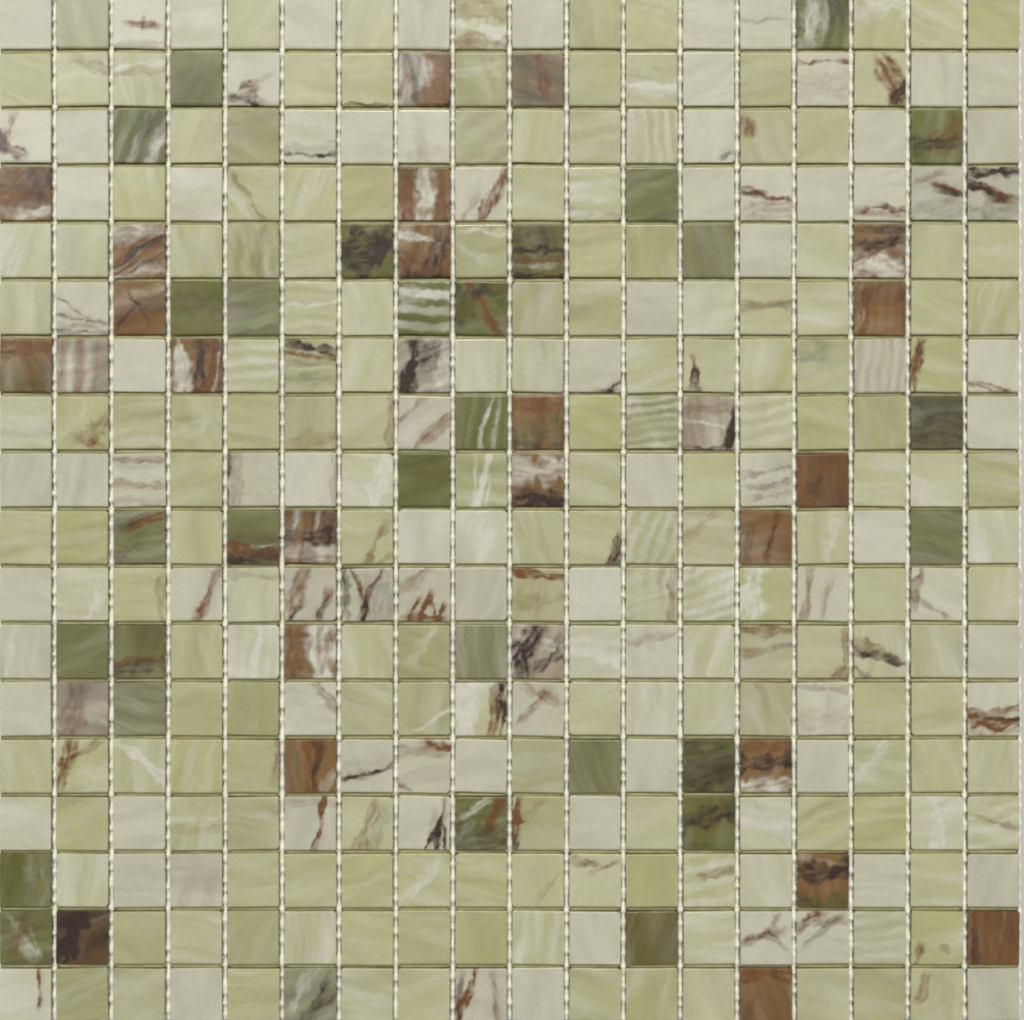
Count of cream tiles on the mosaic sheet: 184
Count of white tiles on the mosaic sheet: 82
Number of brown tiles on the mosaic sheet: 28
